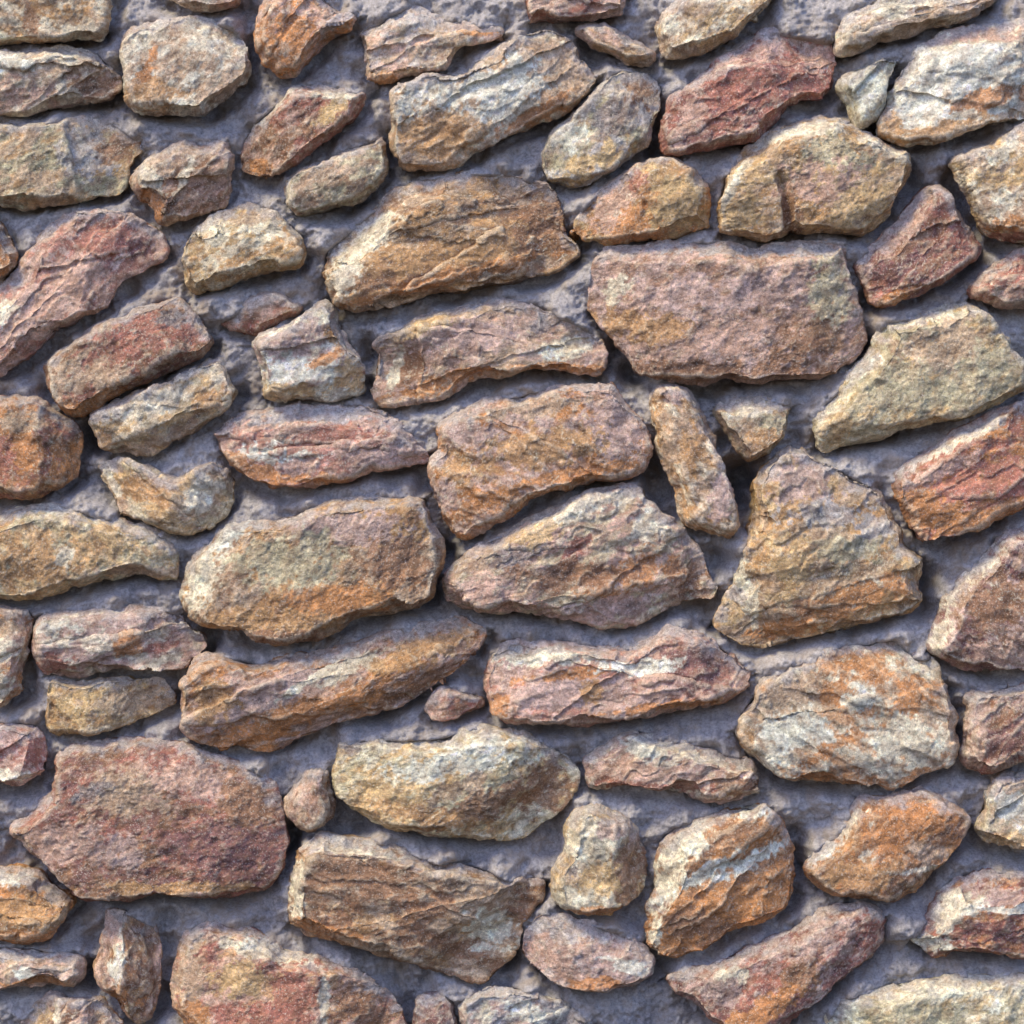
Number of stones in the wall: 76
